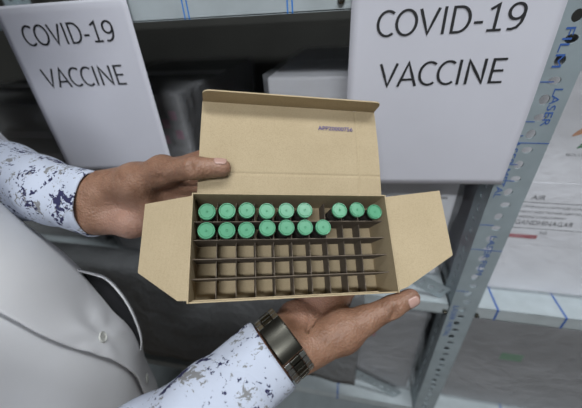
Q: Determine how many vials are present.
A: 16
